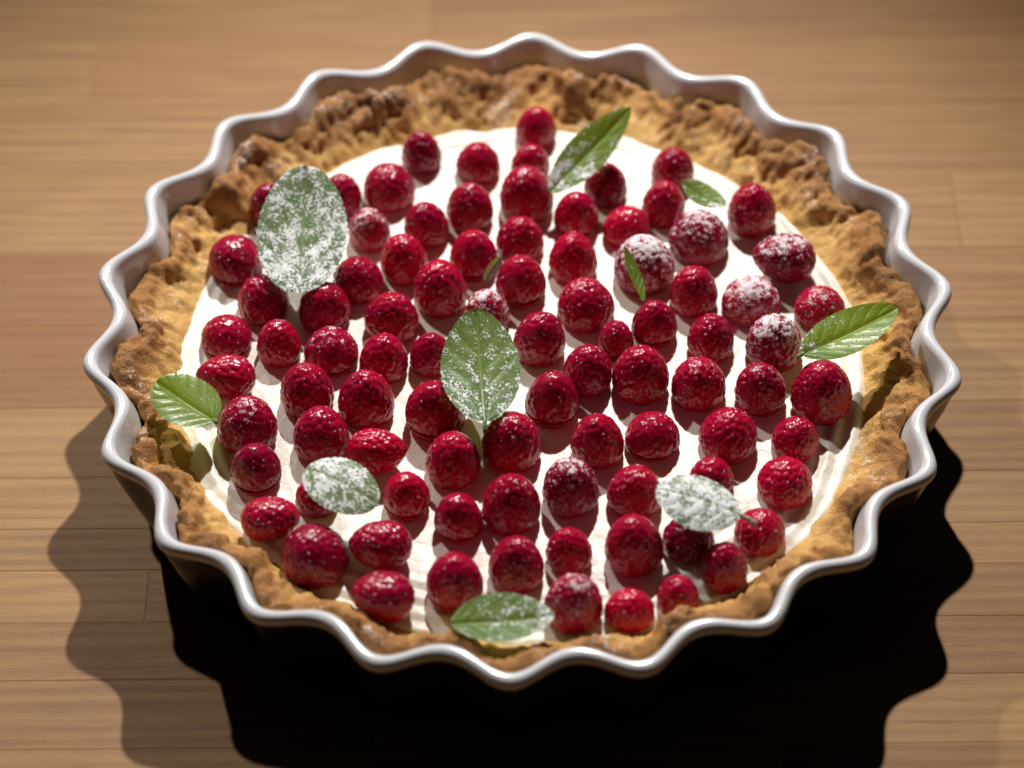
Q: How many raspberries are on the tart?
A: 88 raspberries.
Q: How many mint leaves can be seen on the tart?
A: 11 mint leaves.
